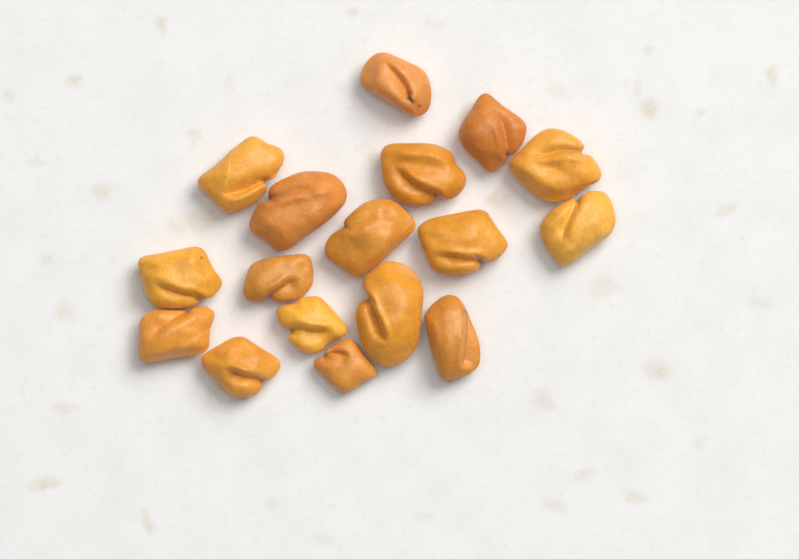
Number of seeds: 17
